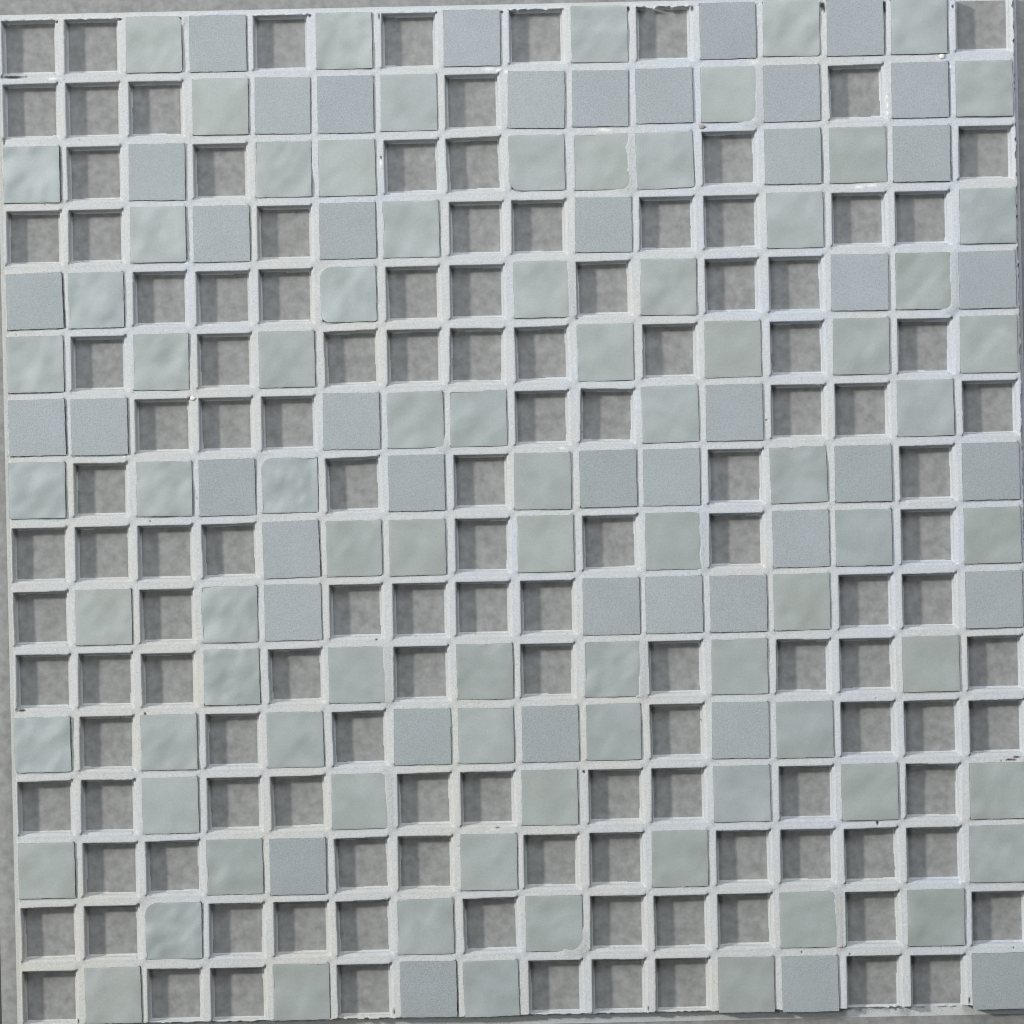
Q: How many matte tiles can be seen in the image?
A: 44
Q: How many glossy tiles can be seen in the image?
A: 82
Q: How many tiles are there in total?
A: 126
